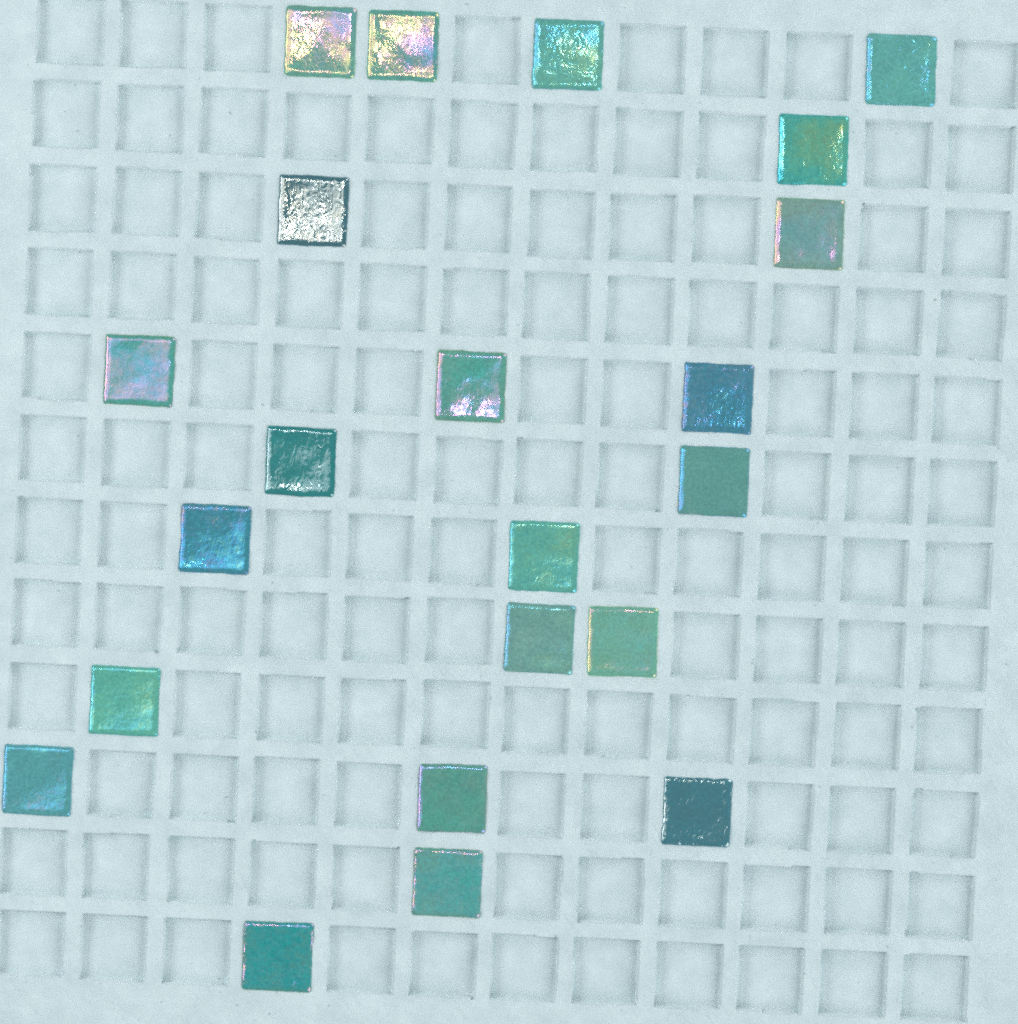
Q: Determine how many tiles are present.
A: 22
